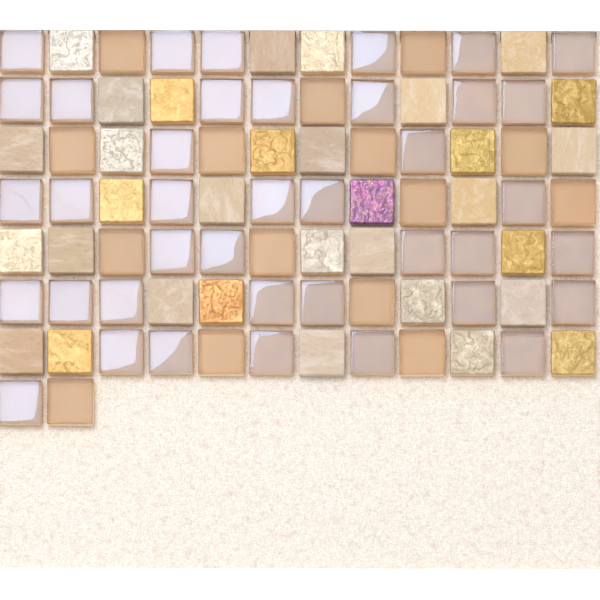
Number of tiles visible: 86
